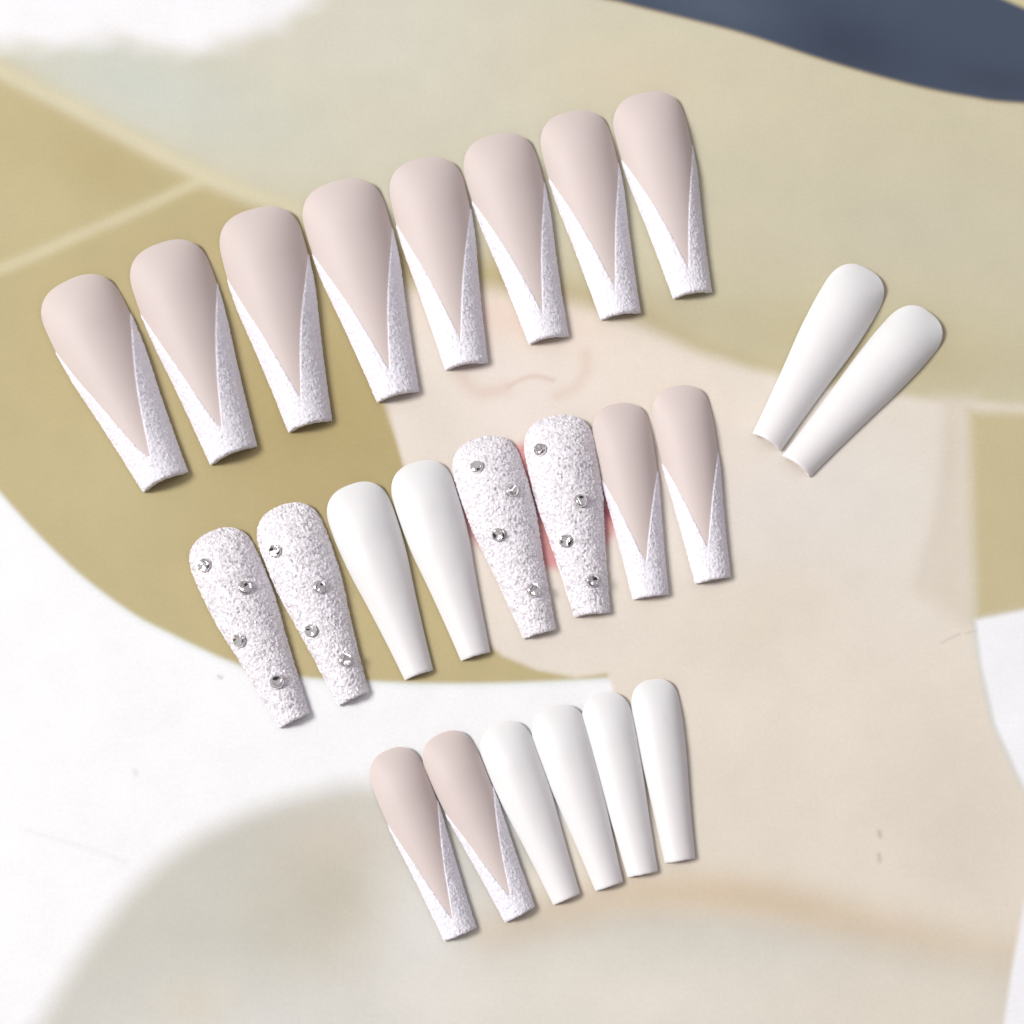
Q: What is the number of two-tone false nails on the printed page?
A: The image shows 12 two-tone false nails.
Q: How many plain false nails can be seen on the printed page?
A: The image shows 8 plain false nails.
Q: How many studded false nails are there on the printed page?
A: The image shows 4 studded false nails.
